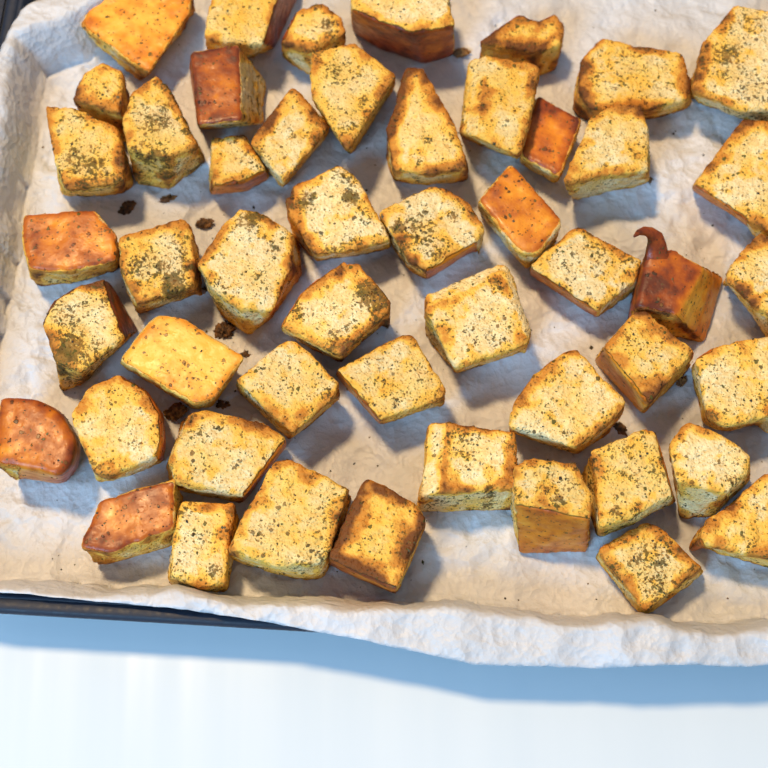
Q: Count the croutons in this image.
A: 50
